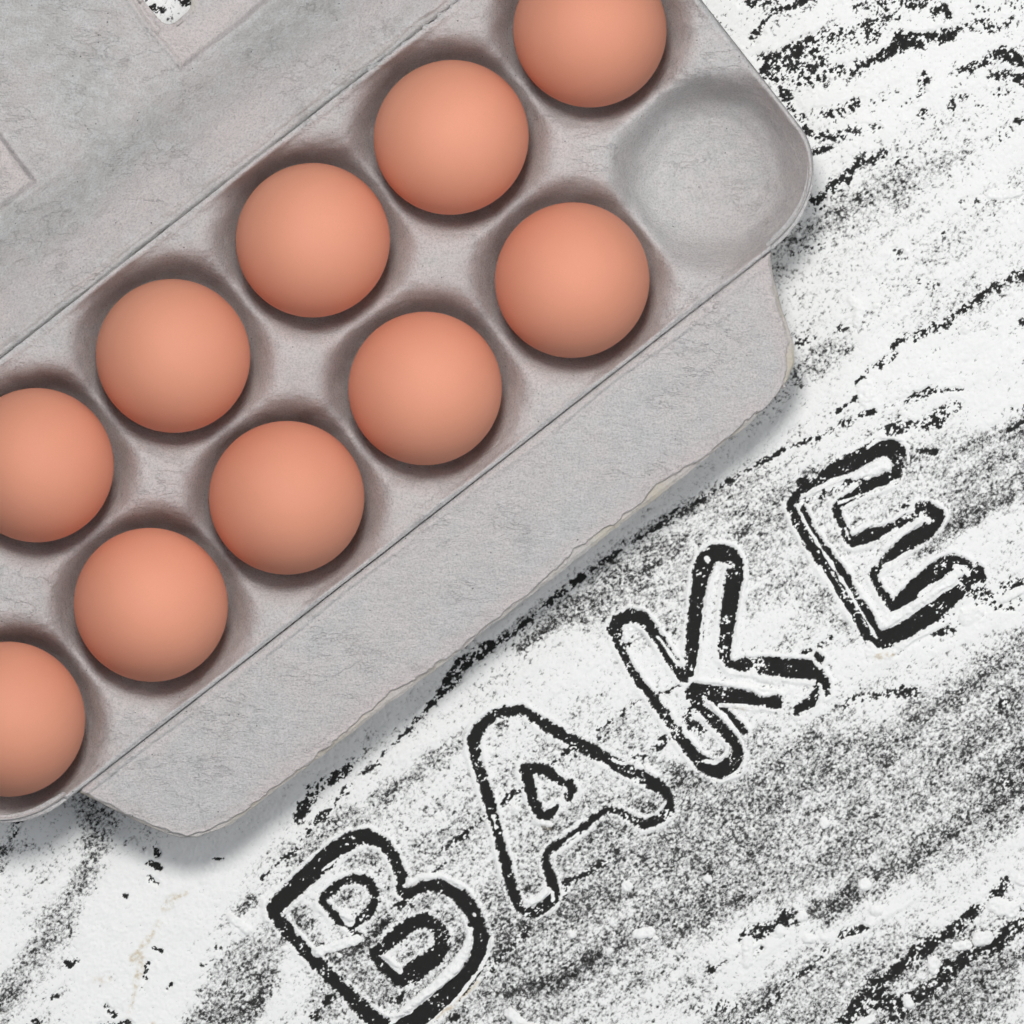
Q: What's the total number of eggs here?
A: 10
